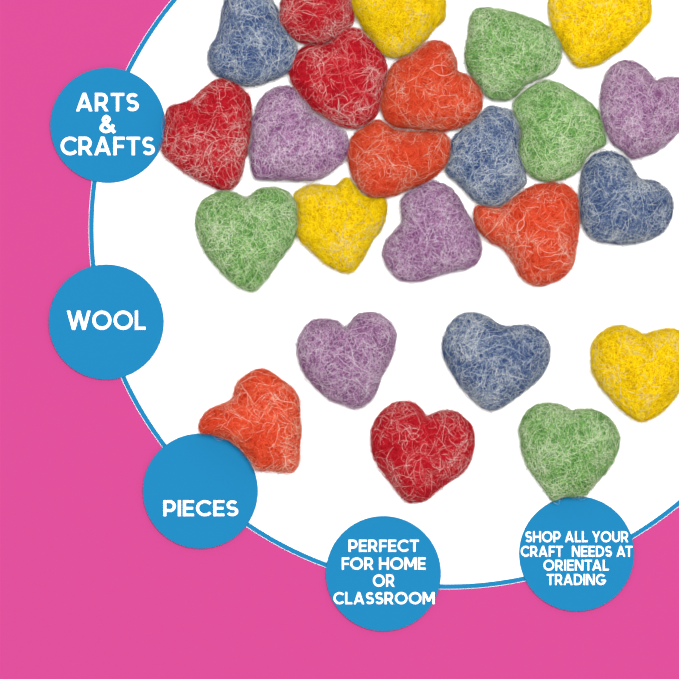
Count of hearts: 24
